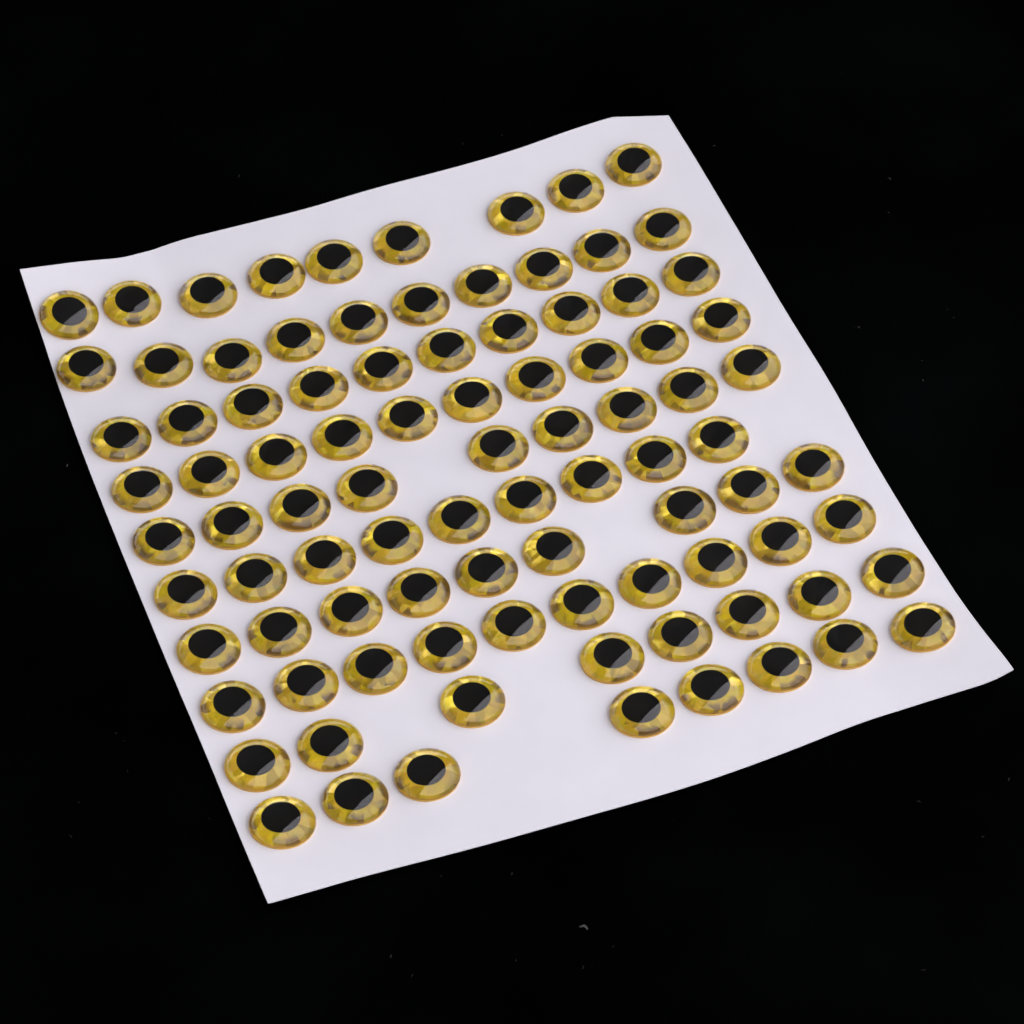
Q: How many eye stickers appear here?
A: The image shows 92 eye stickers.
